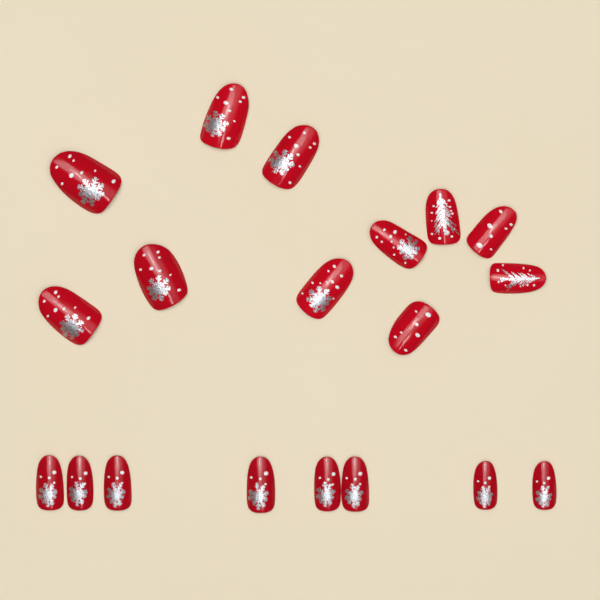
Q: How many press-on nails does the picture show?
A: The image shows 19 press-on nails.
